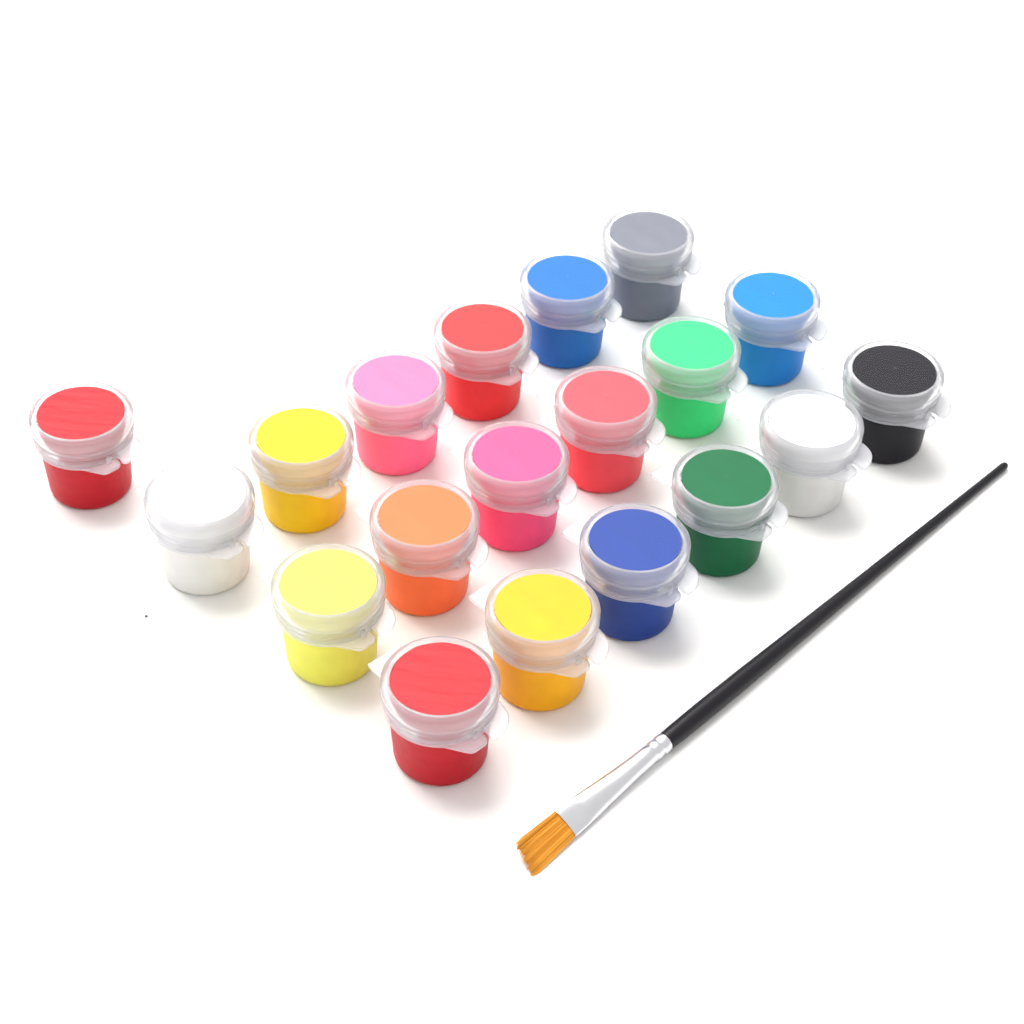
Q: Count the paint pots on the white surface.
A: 19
